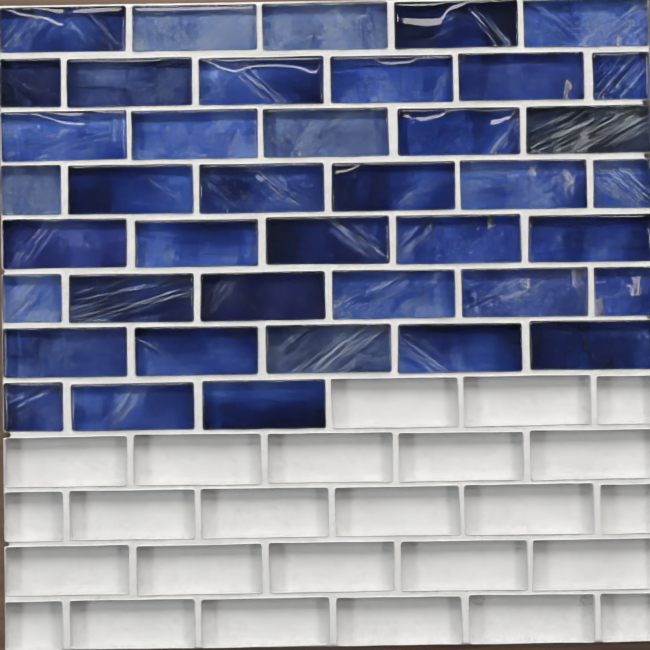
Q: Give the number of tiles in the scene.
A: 41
